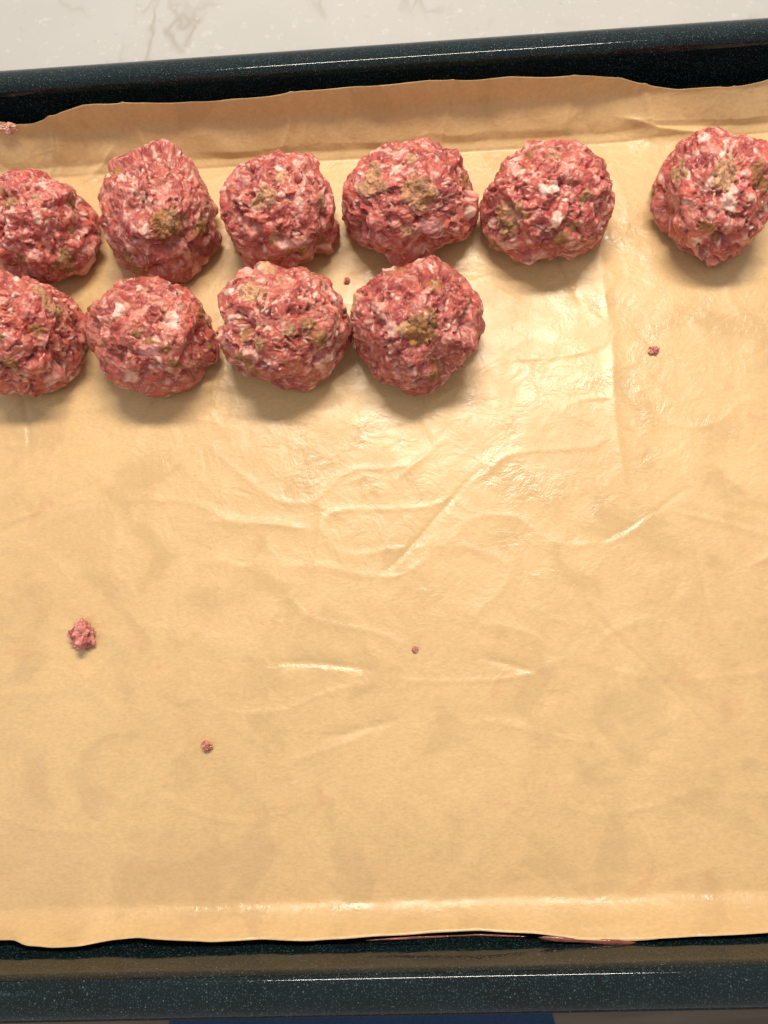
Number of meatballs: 10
